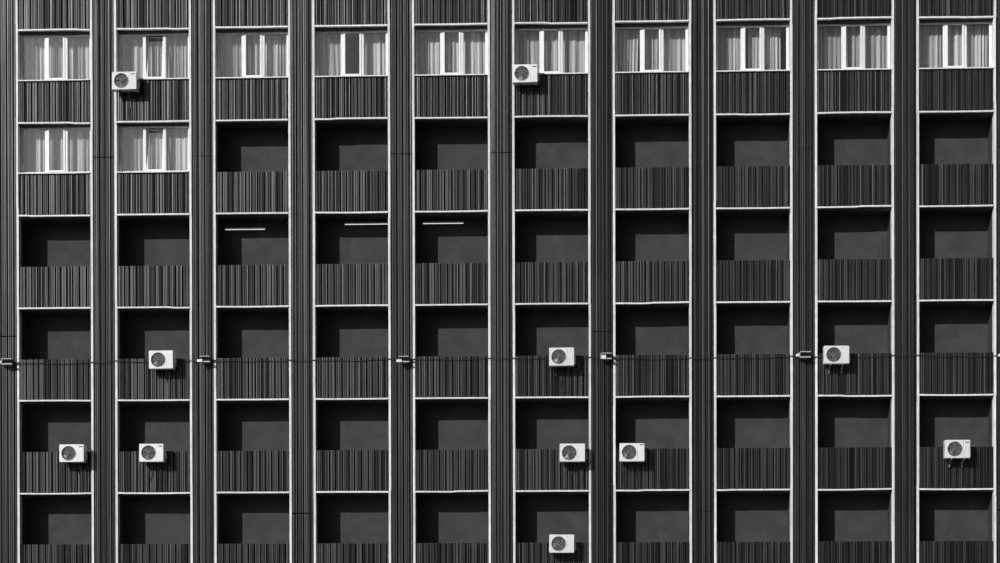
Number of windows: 12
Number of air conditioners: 11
